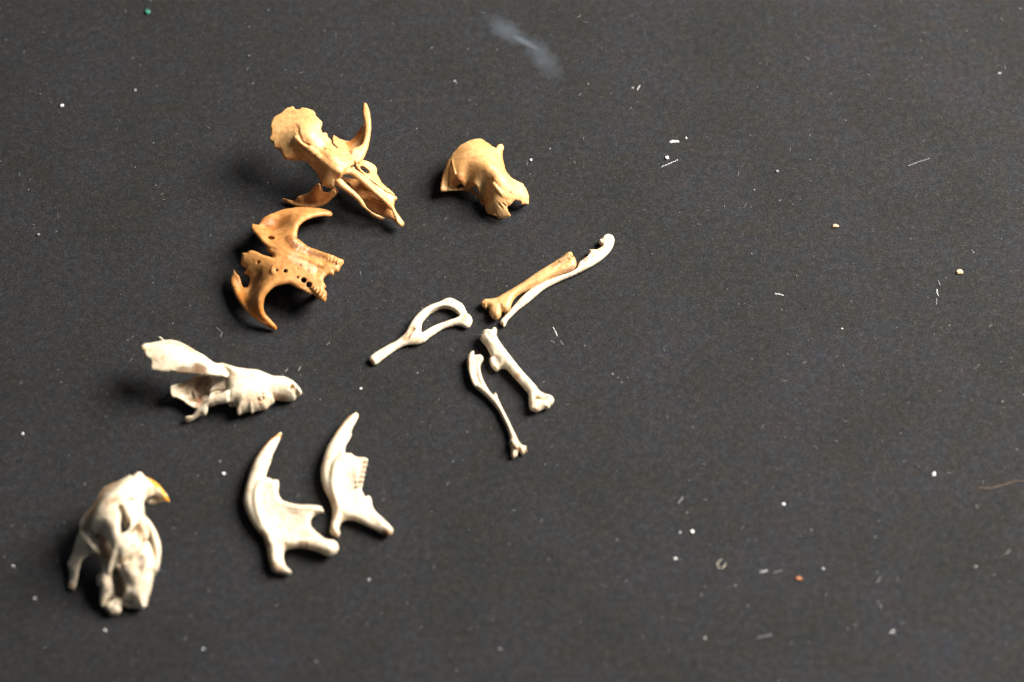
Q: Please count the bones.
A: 12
